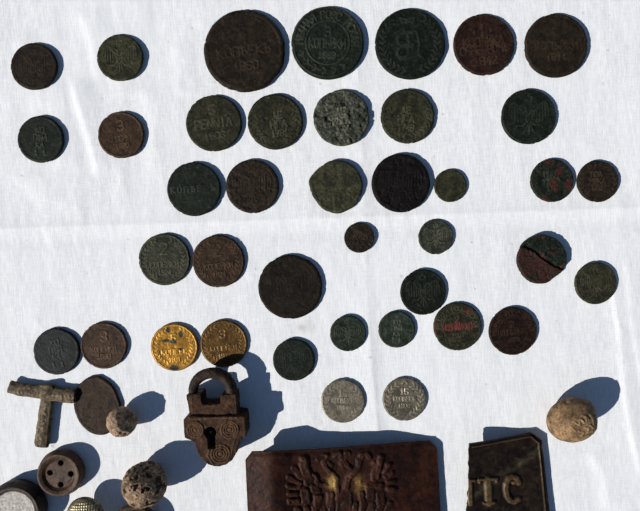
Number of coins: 41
